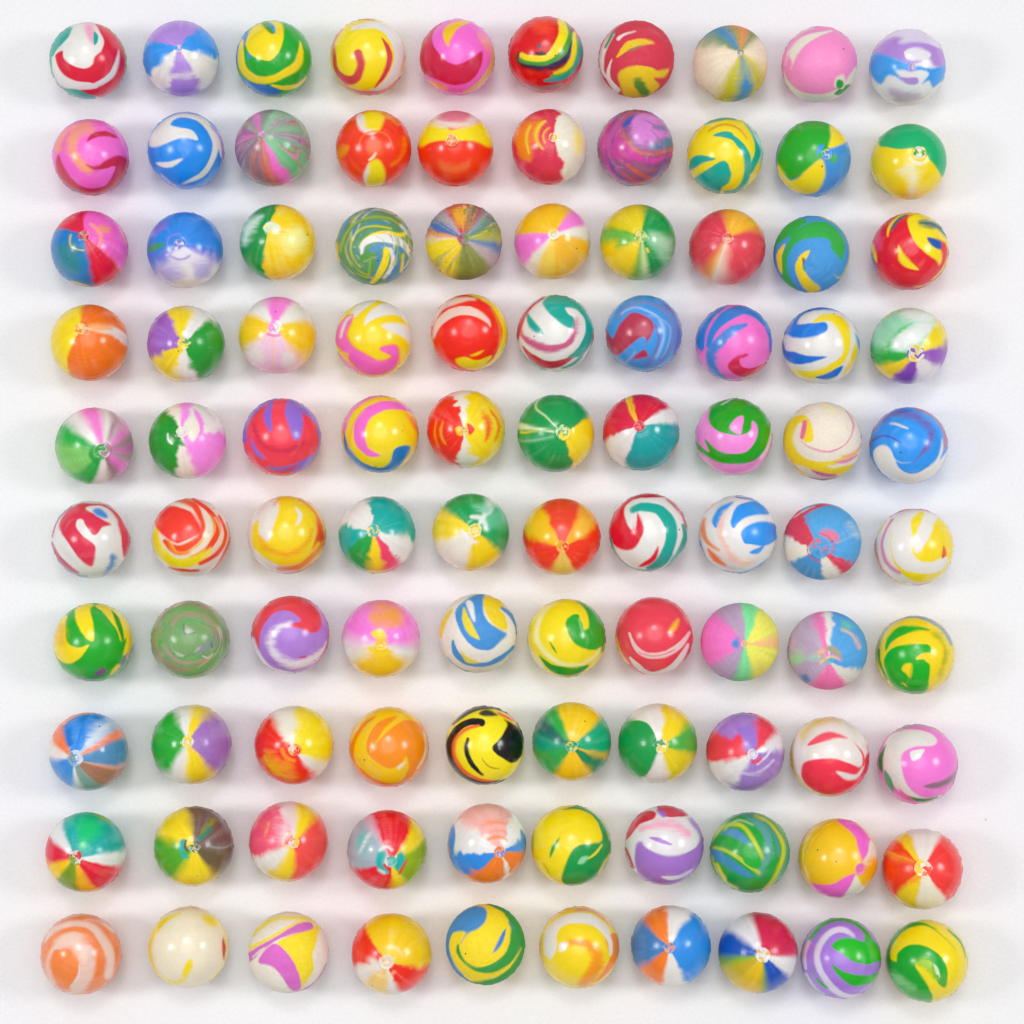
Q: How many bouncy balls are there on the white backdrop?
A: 100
